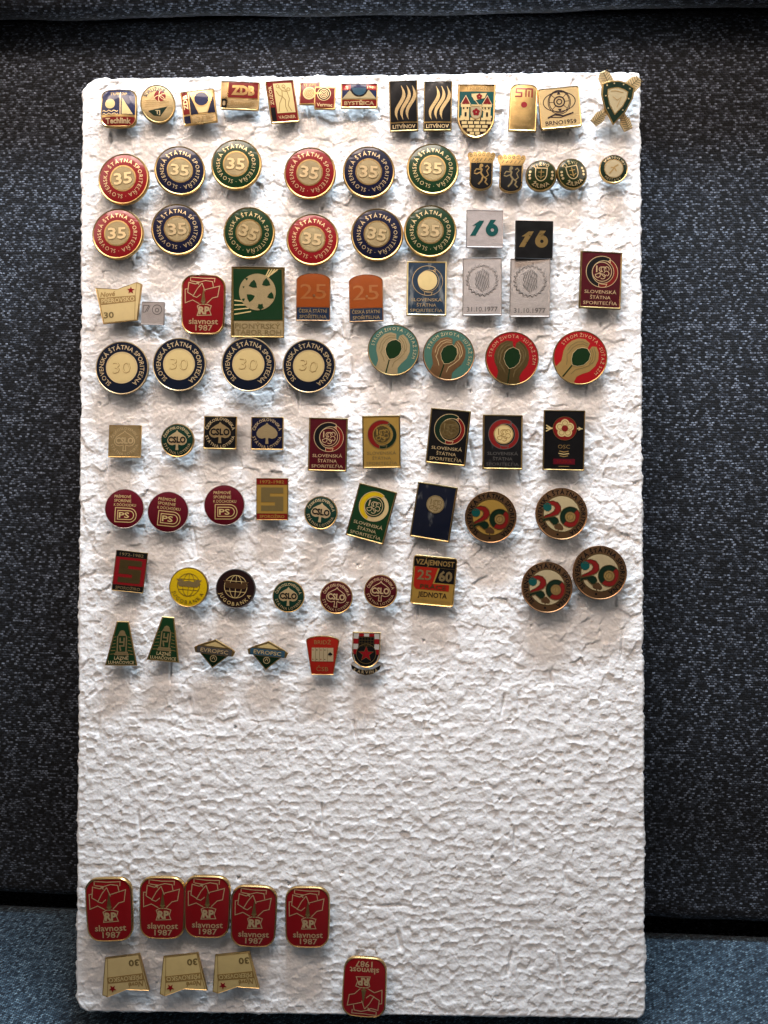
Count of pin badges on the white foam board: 92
